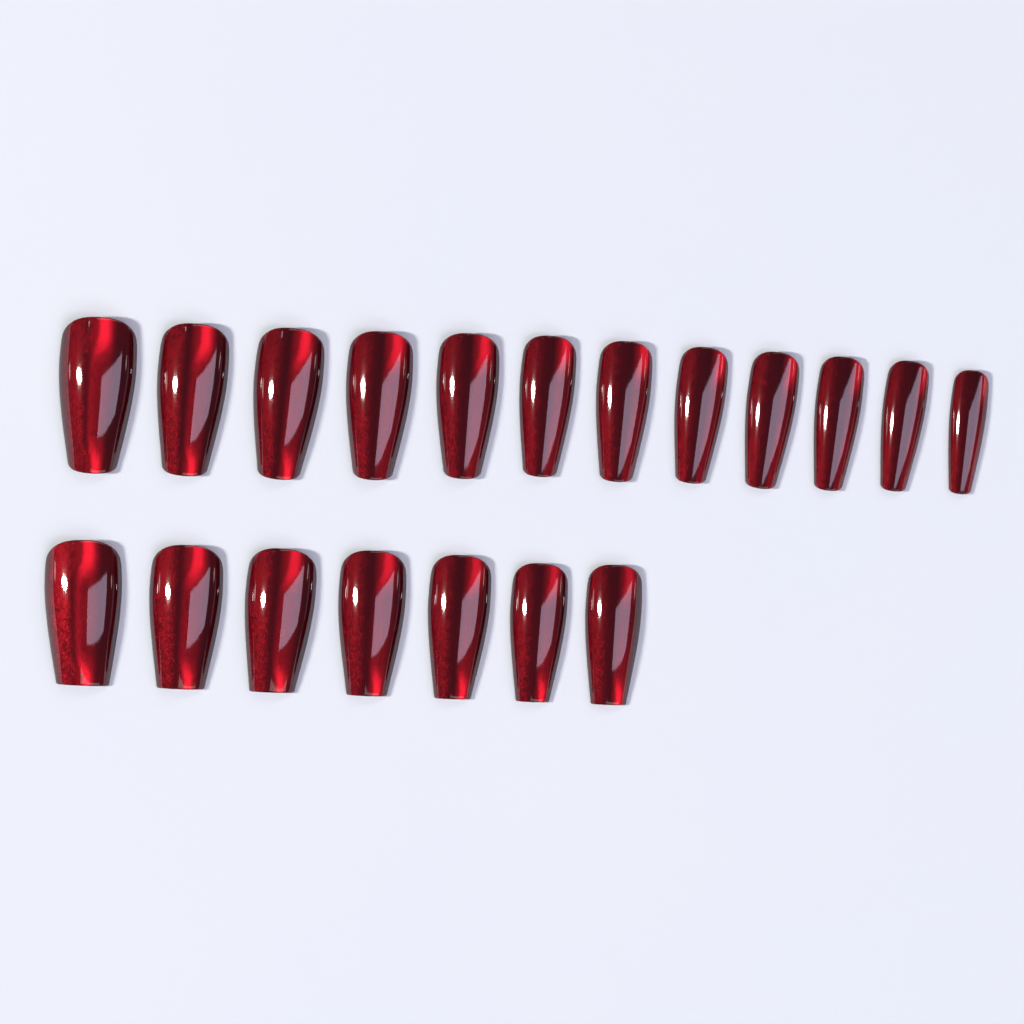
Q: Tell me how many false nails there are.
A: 19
